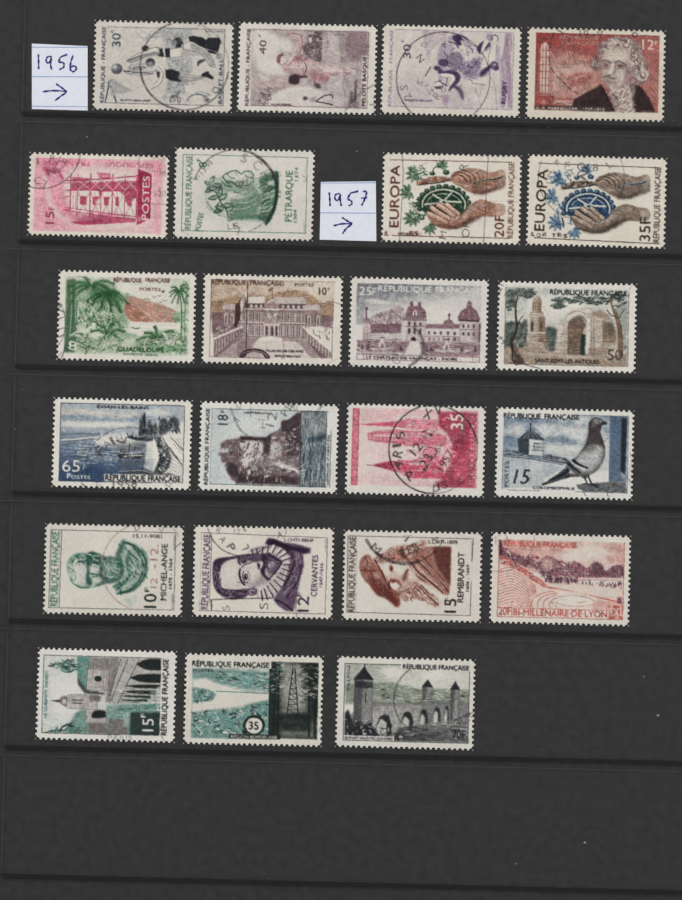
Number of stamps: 23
